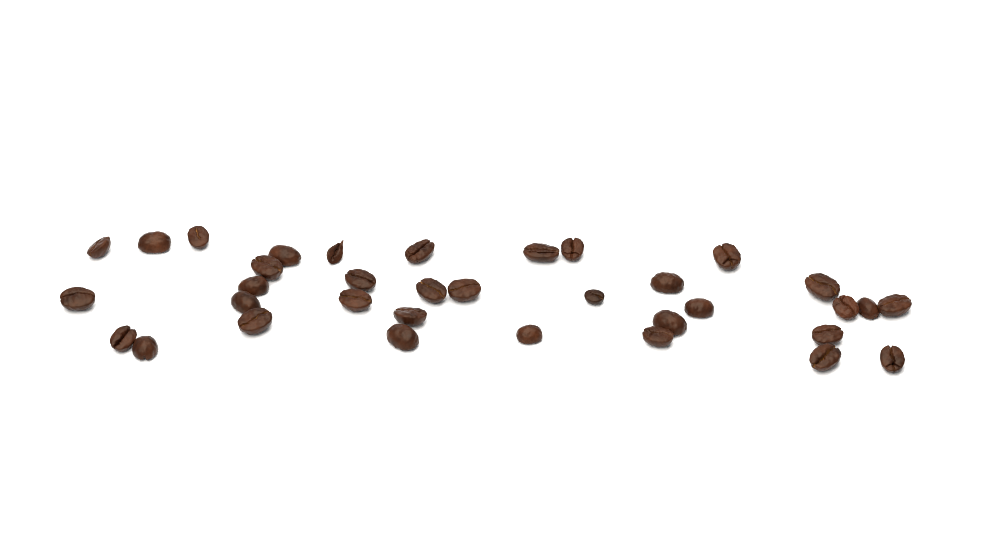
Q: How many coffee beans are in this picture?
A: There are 35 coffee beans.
